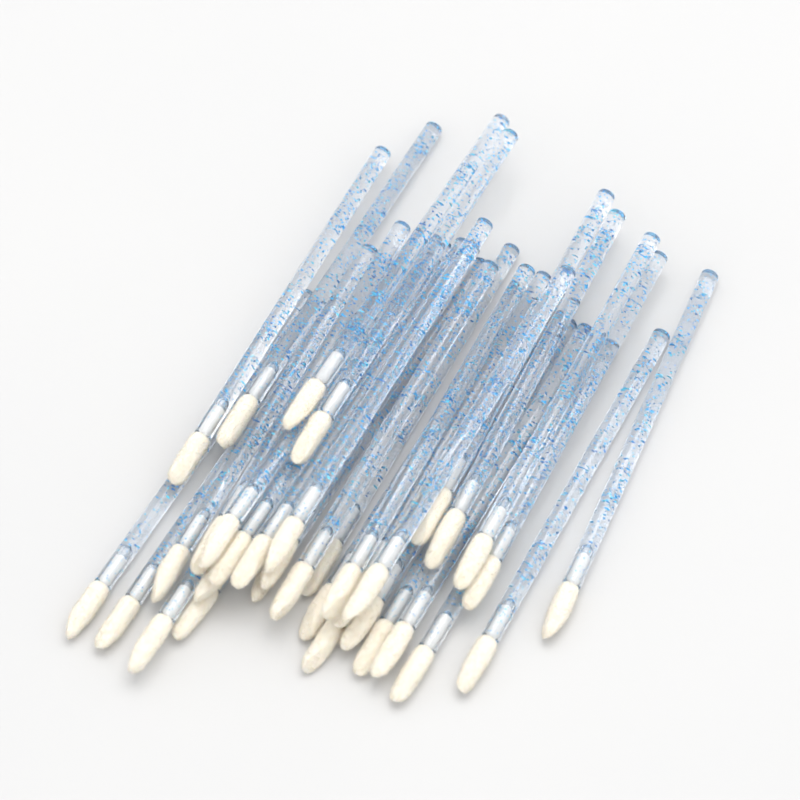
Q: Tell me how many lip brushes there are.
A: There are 34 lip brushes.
